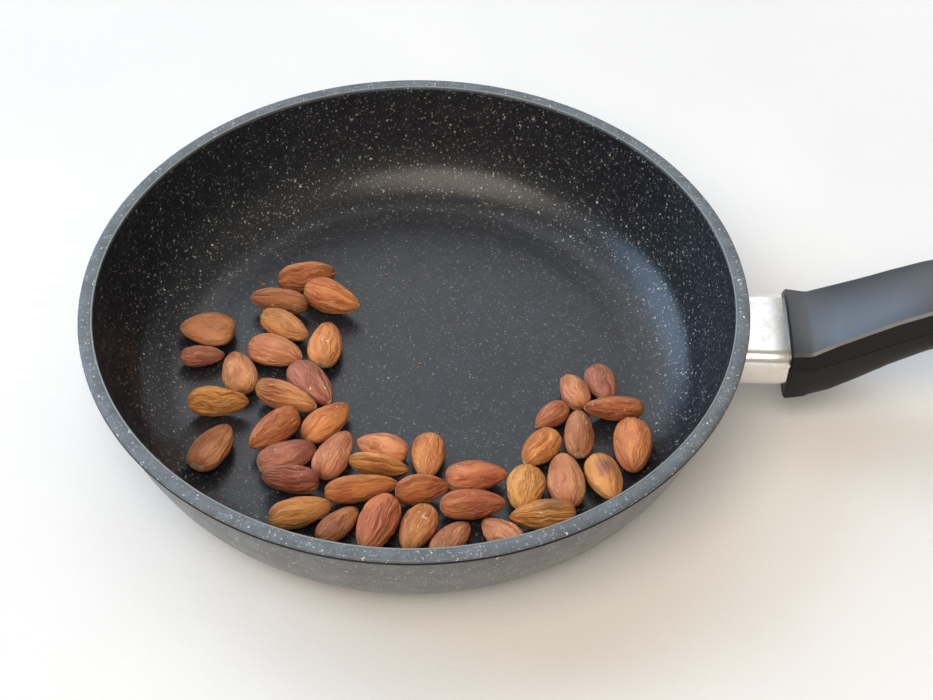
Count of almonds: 42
